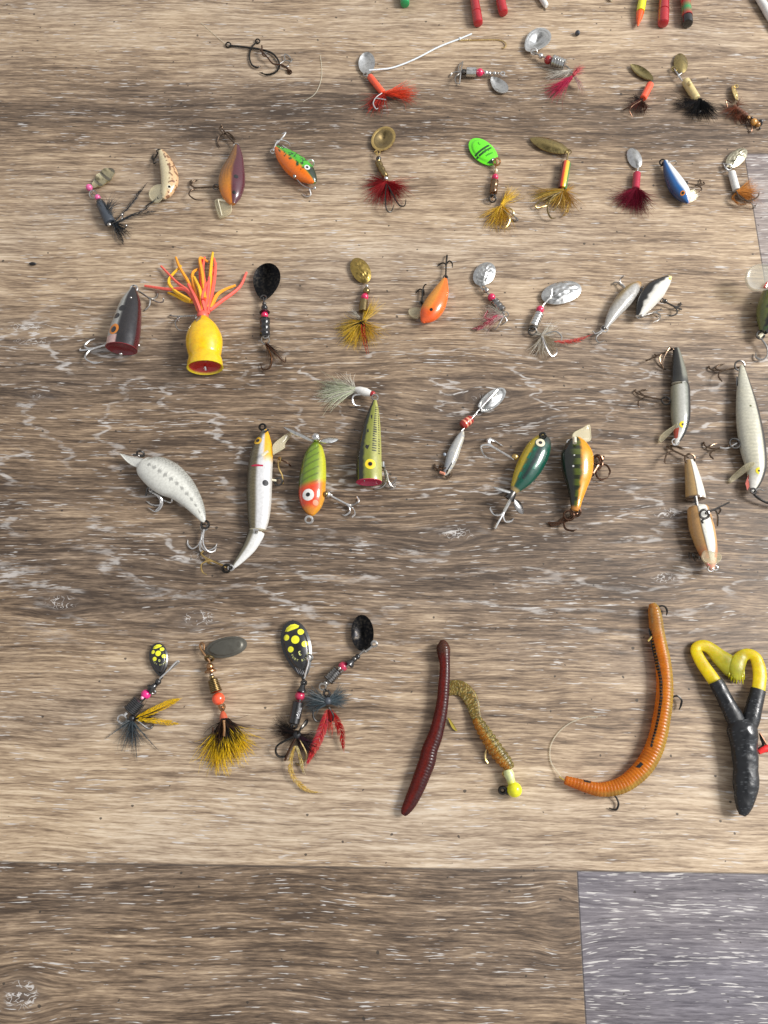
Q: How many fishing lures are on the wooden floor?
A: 44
